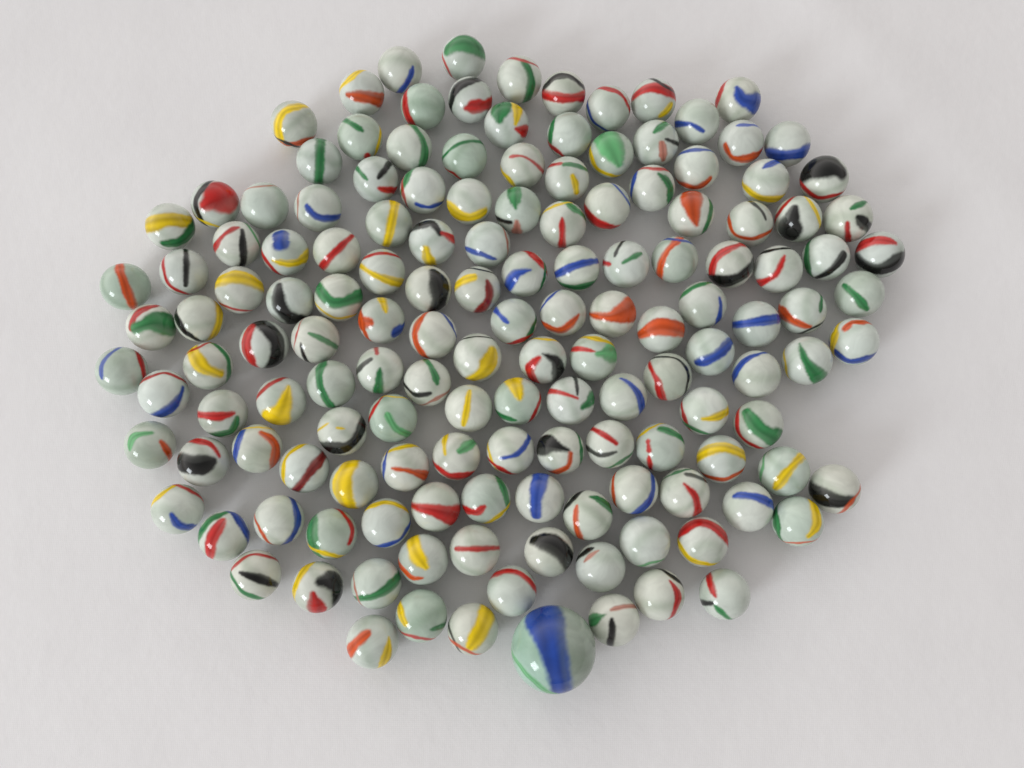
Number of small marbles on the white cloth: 145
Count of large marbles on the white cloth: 1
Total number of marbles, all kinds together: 146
